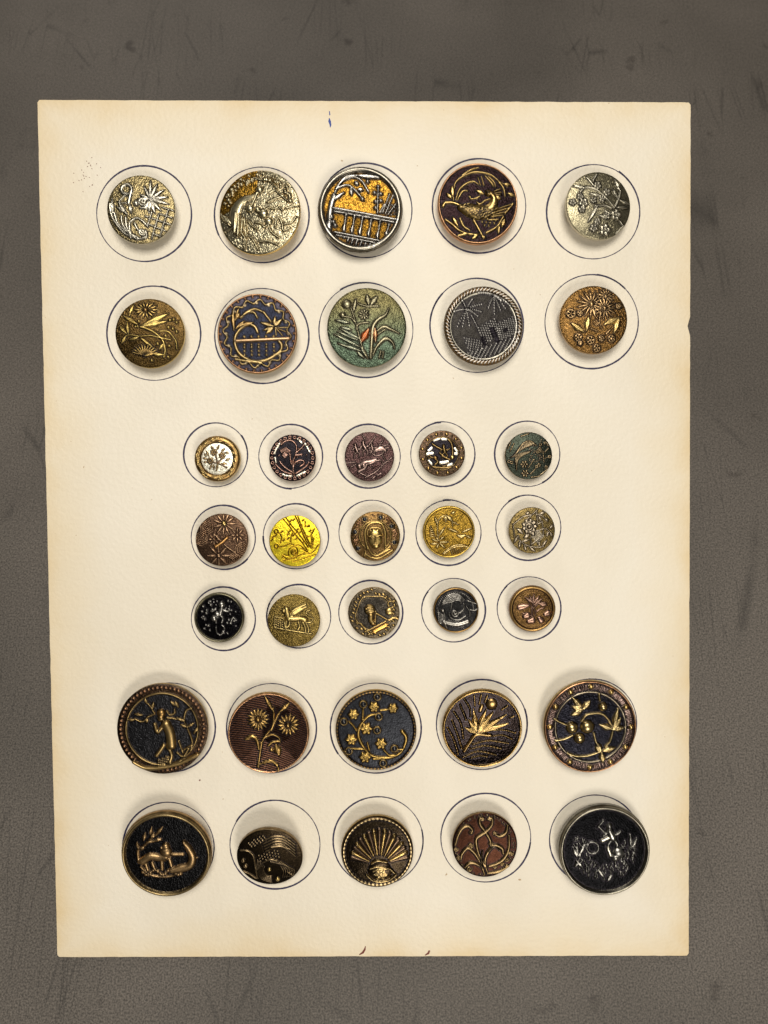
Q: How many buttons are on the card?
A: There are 35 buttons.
